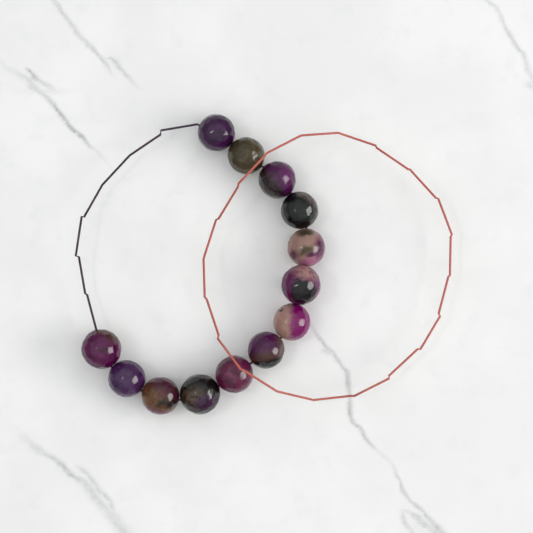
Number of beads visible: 13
